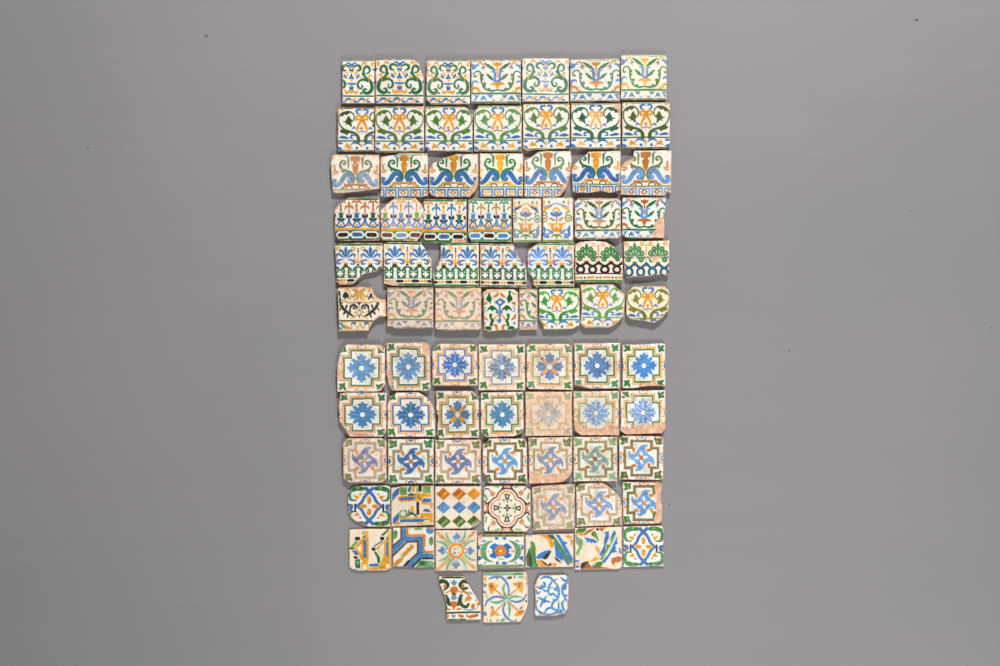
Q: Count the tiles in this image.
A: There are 82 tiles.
